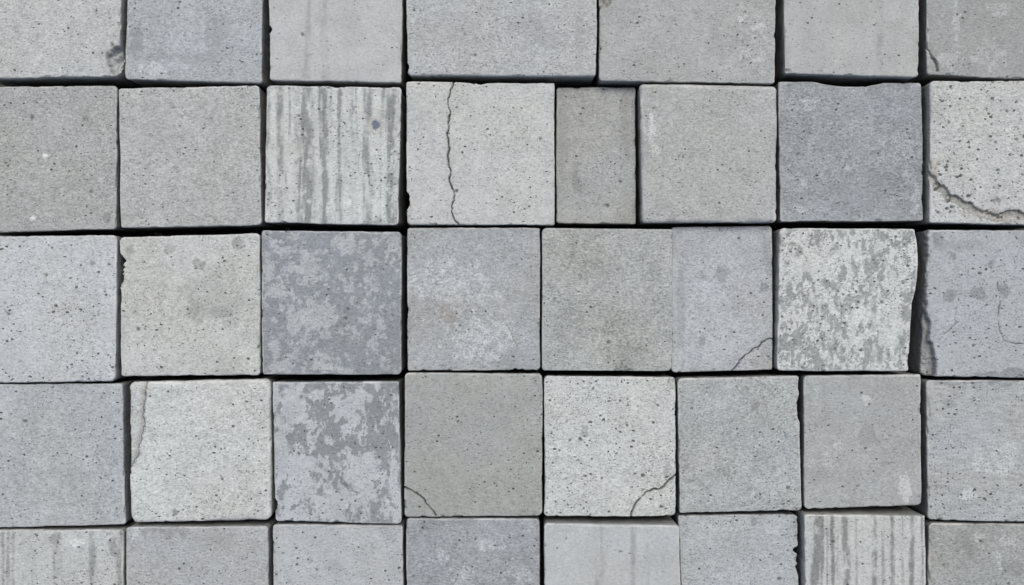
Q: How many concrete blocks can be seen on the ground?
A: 39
